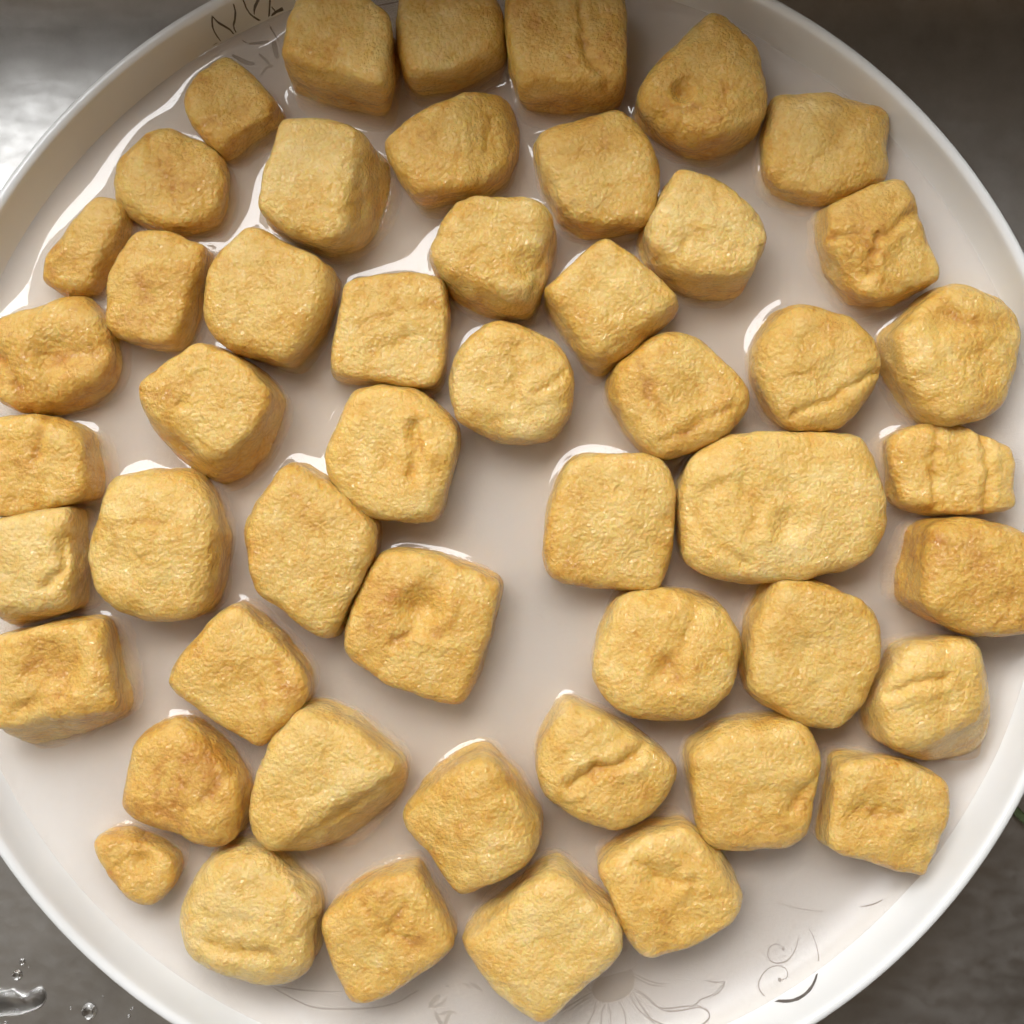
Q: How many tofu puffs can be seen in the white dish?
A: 50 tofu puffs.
